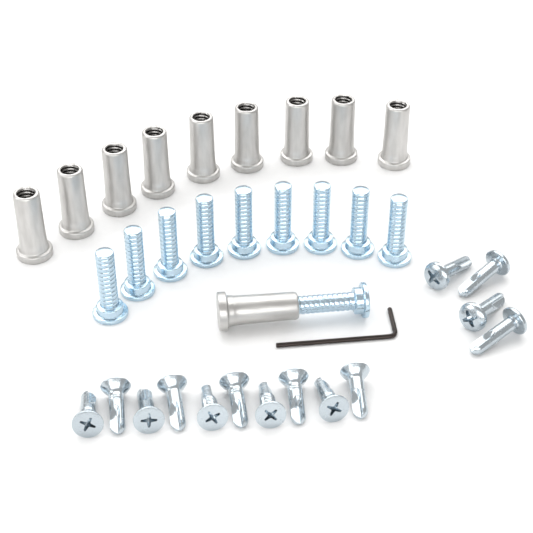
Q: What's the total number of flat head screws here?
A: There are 10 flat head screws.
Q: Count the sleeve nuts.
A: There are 10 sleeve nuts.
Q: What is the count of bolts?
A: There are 10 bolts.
